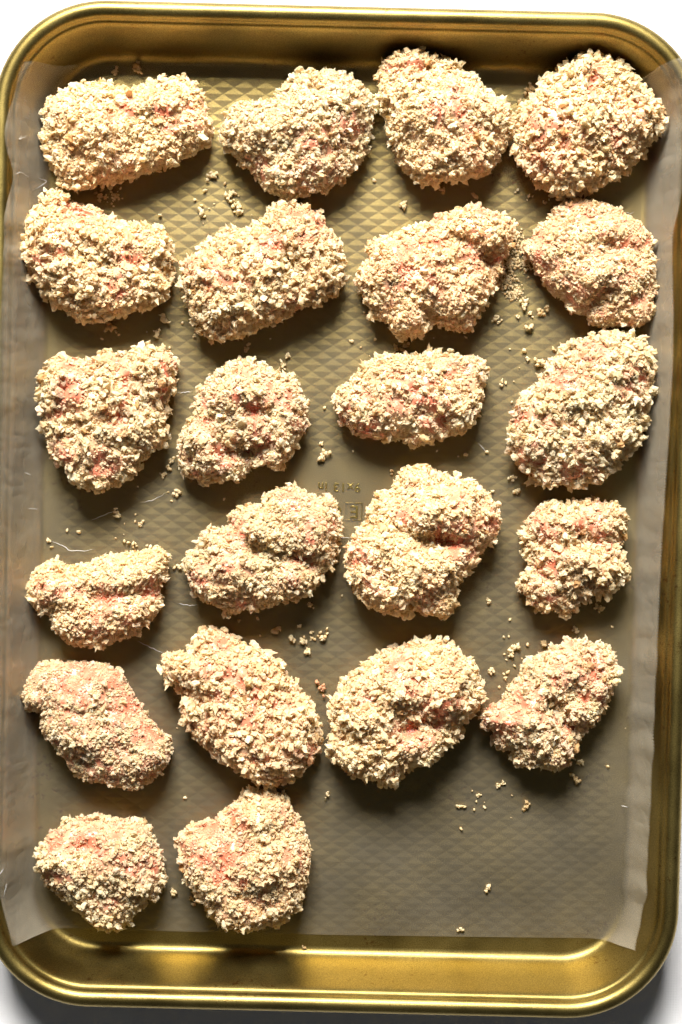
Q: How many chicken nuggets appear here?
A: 22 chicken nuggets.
